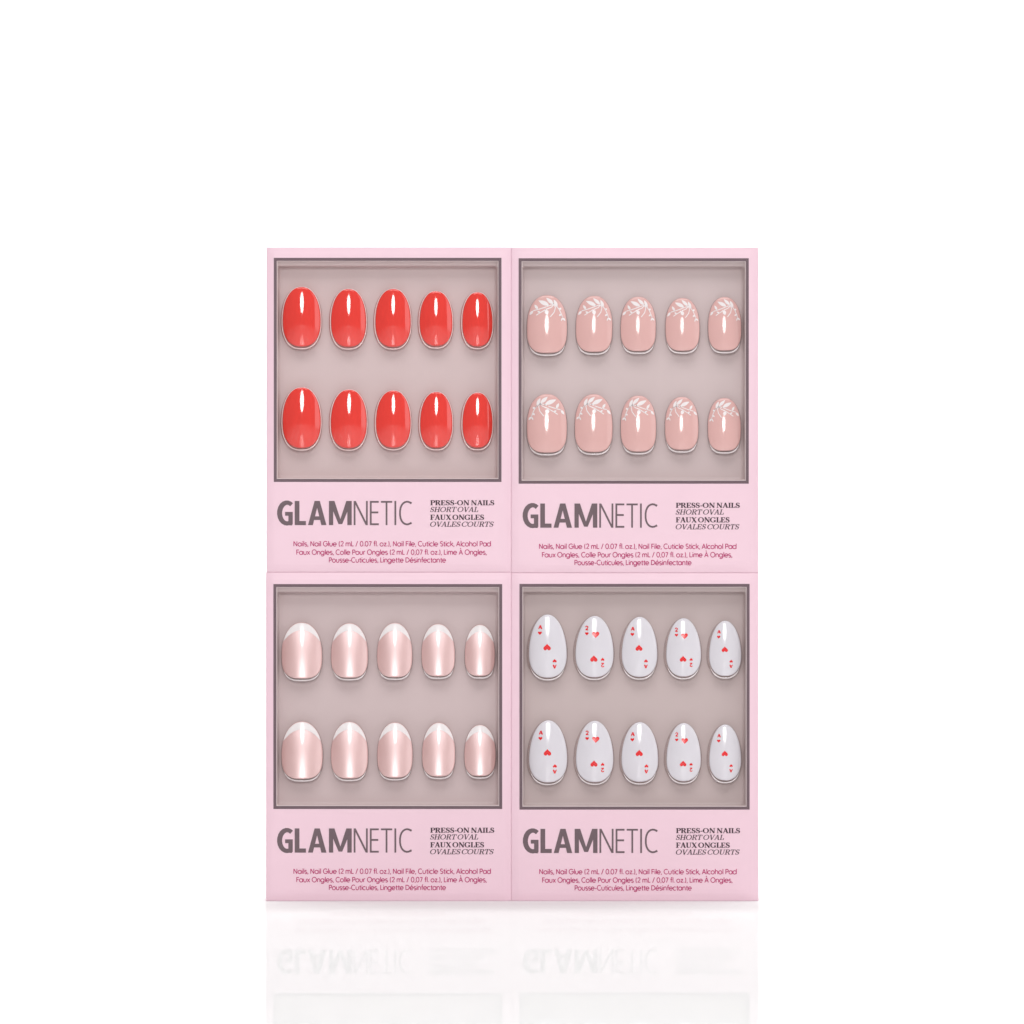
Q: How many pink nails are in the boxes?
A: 20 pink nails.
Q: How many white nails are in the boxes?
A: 10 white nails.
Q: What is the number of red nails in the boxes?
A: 10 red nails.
